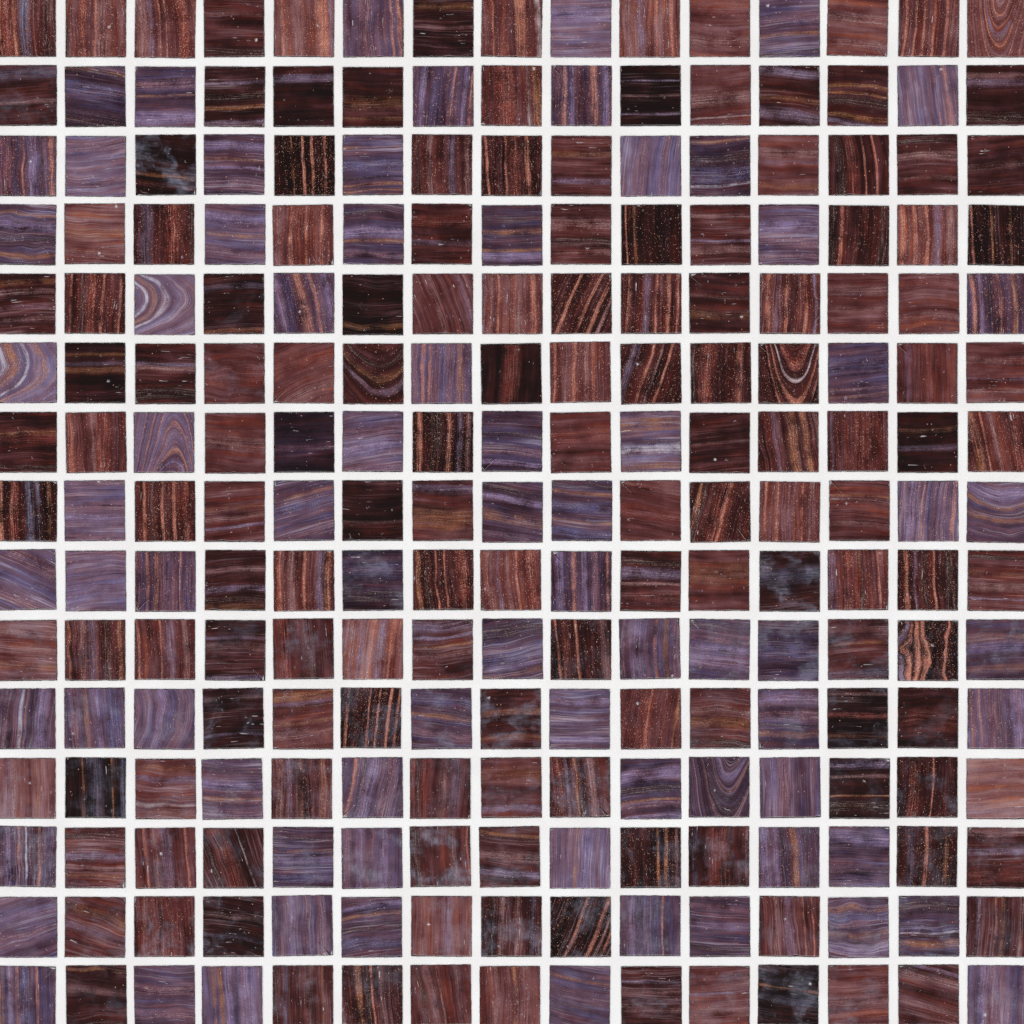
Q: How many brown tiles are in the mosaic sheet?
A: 149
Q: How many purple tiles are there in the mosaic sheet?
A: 76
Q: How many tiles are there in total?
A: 225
